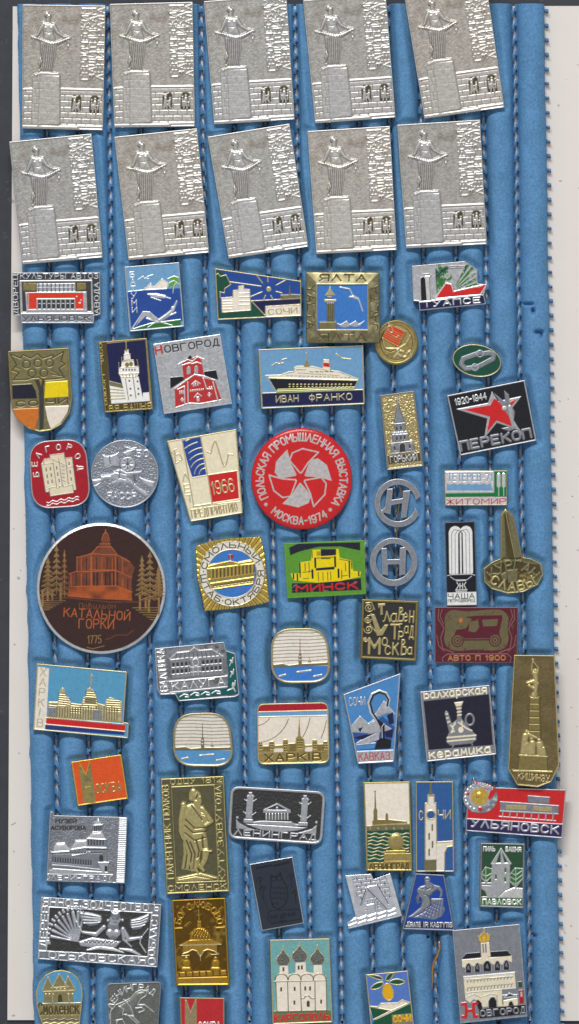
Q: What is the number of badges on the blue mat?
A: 64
